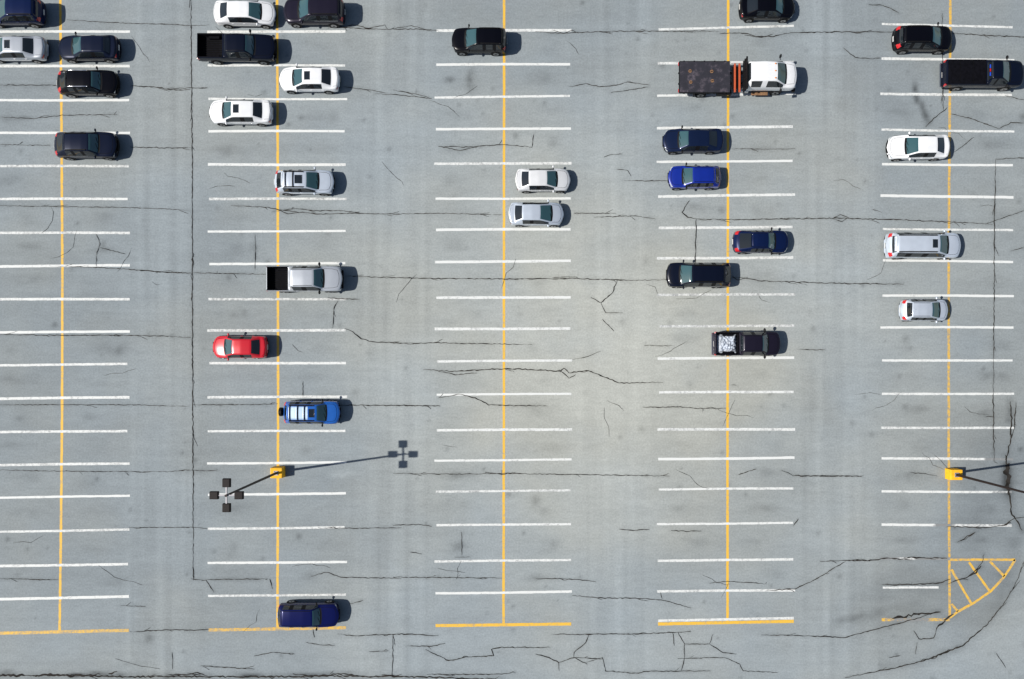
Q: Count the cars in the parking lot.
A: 25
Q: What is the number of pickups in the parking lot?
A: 4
